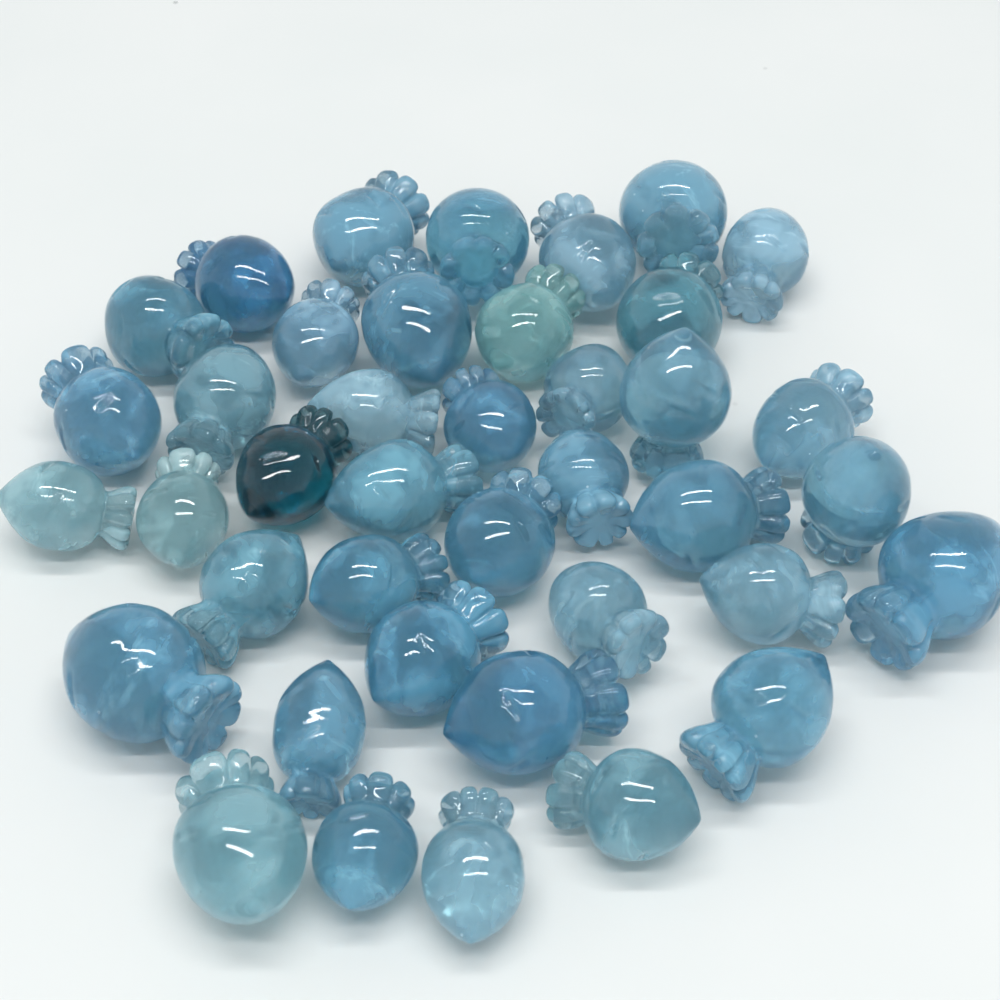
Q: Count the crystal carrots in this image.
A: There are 40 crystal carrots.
